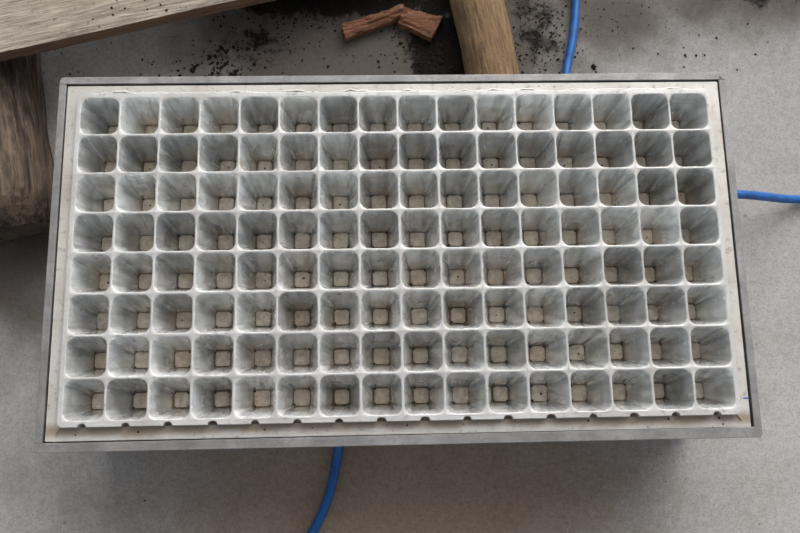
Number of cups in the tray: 128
